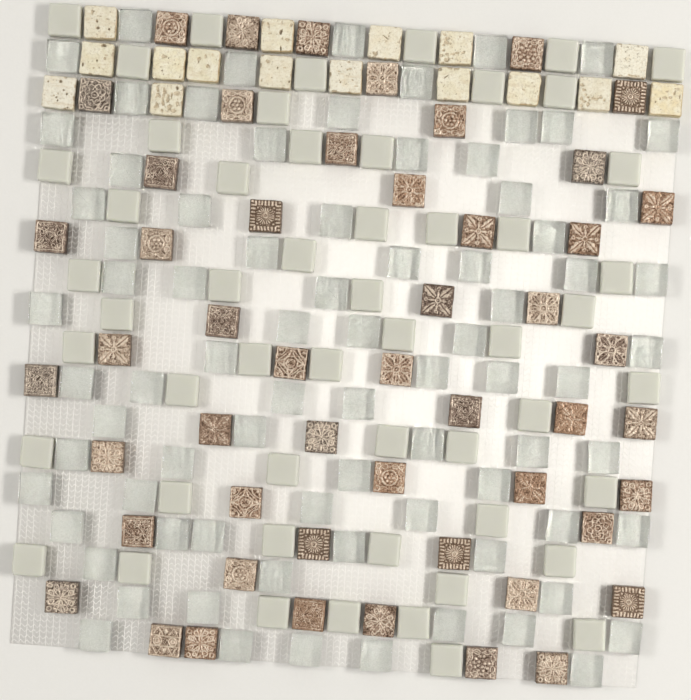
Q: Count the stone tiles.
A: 16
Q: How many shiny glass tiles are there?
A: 80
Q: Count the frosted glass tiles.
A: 53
